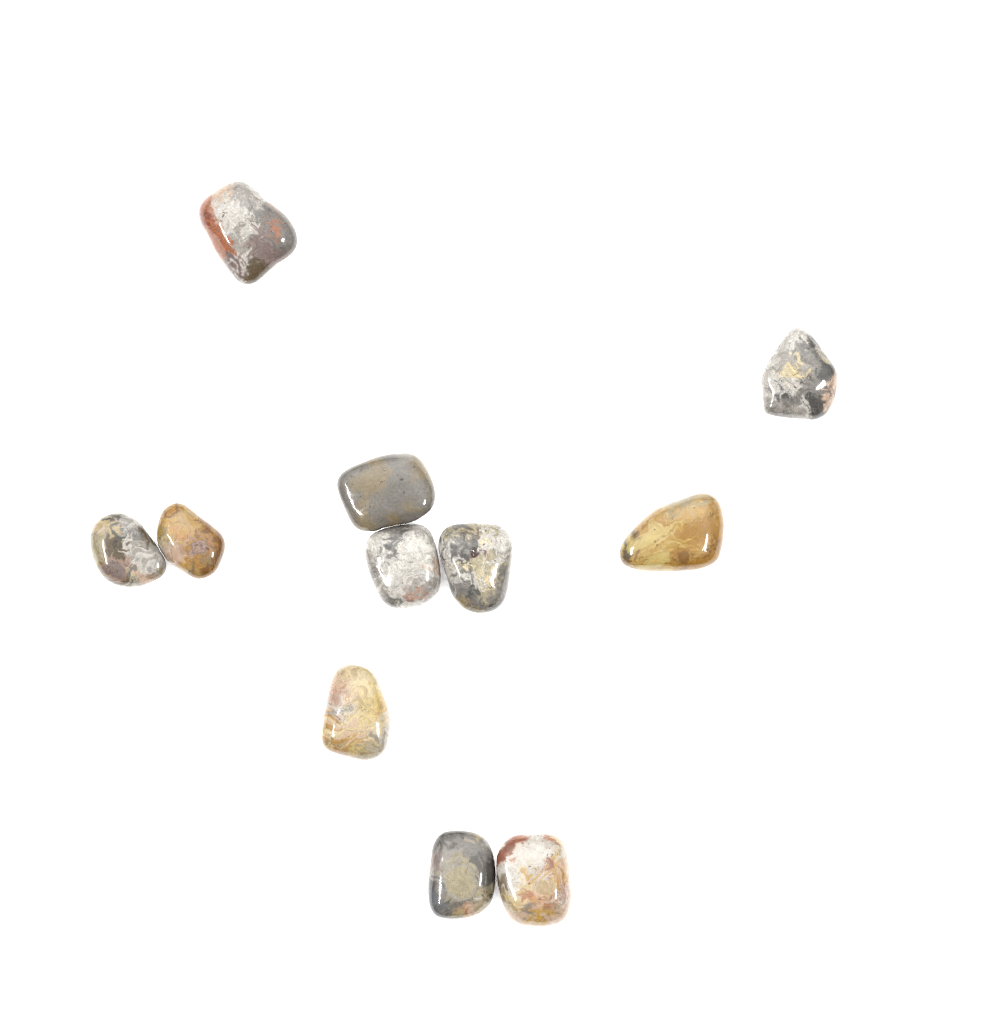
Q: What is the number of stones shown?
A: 11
